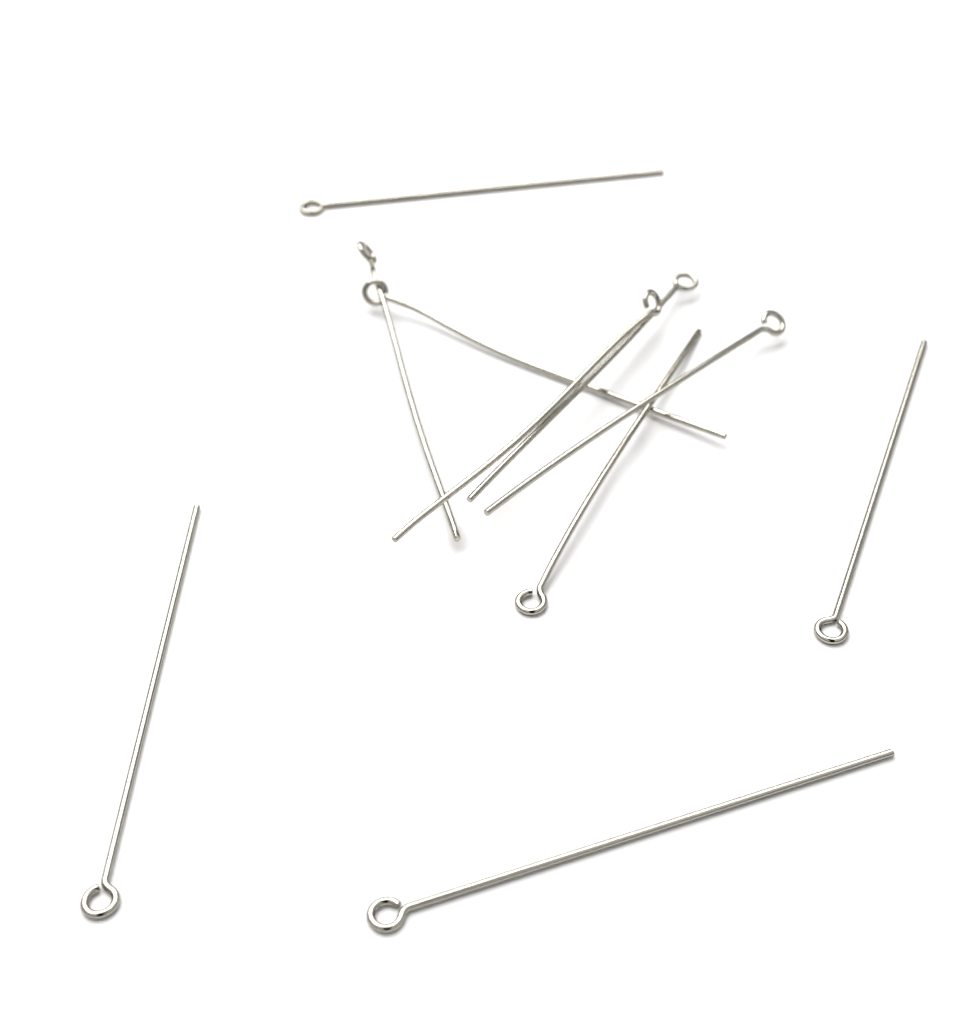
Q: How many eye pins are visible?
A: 10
